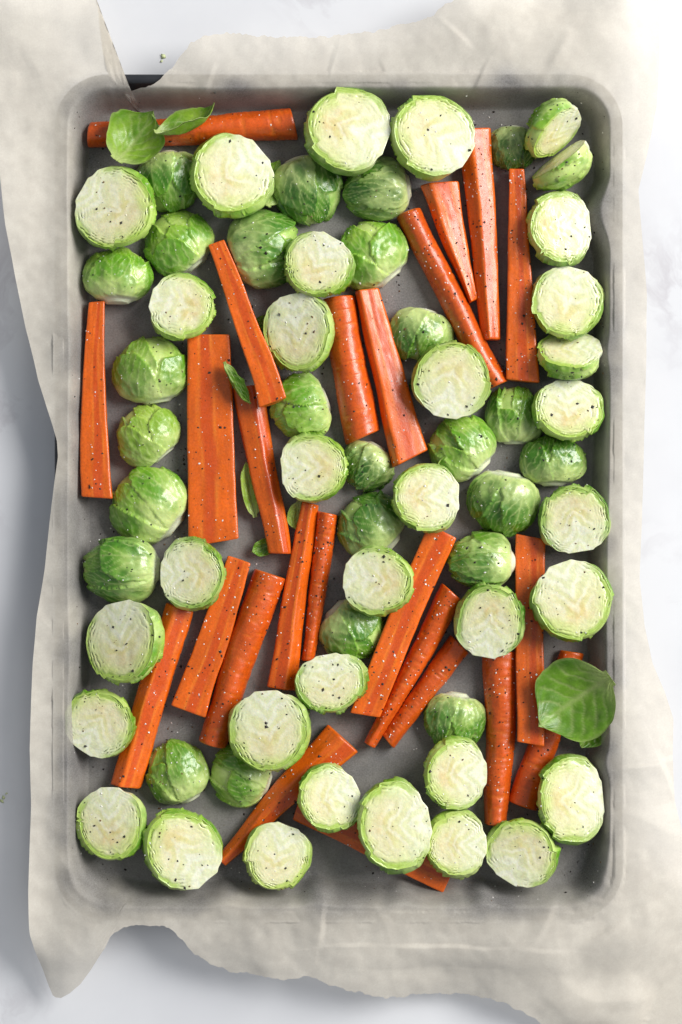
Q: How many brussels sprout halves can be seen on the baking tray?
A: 59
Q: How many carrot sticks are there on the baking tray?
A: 24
